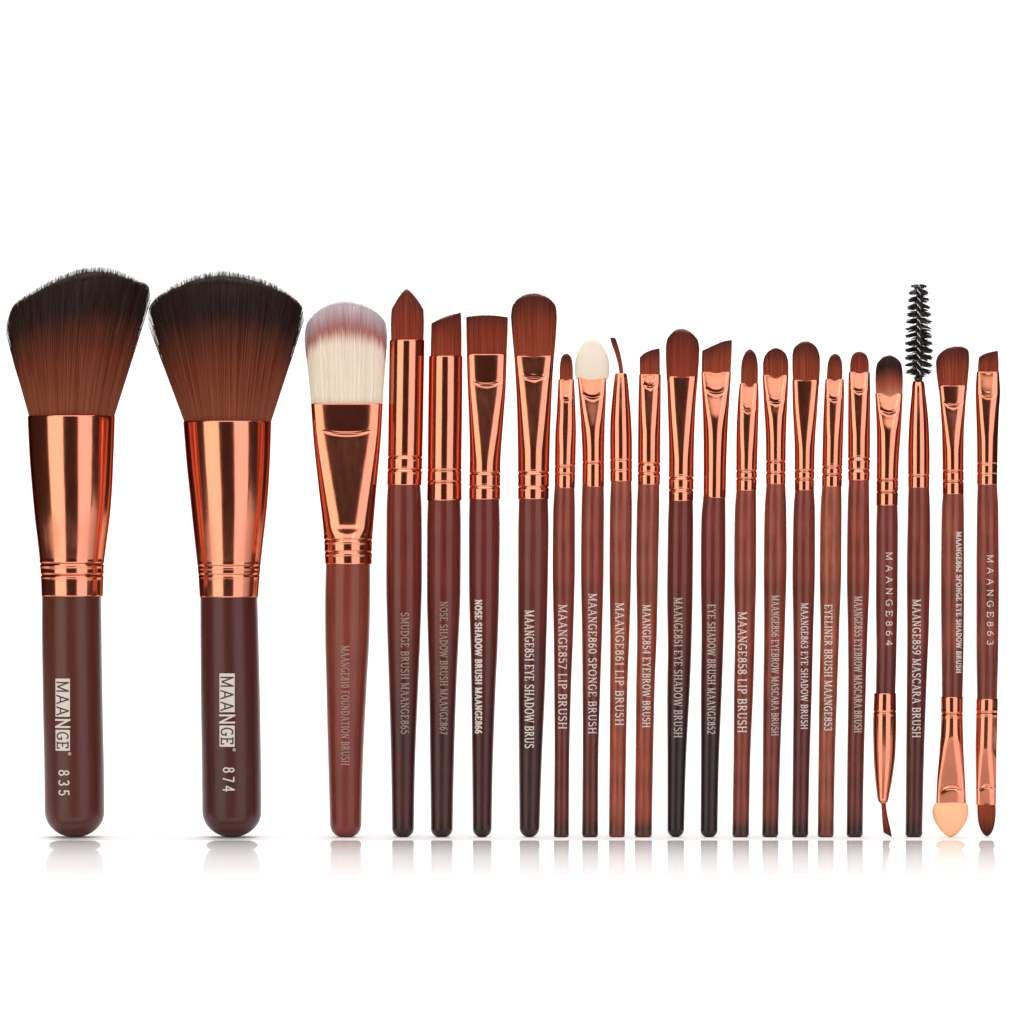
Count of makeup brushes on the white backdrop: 22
